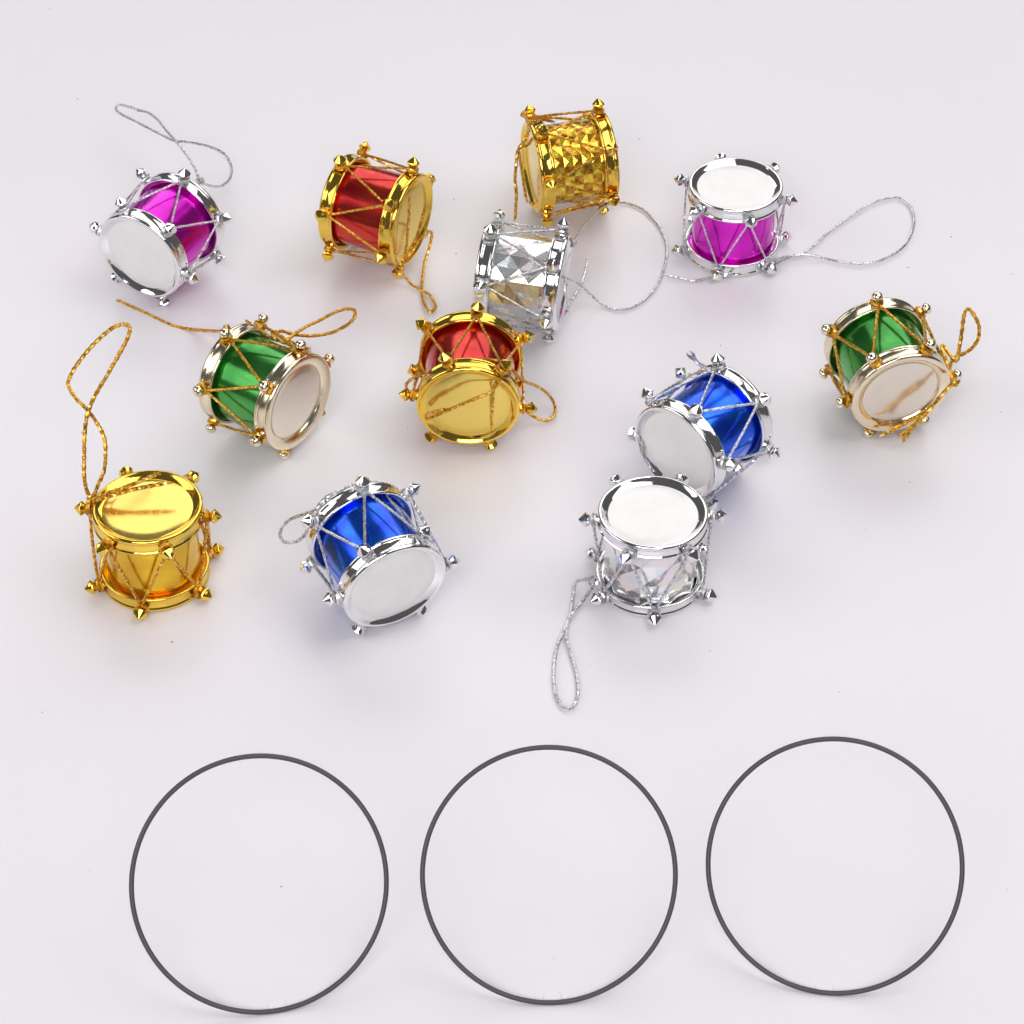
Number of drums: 12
